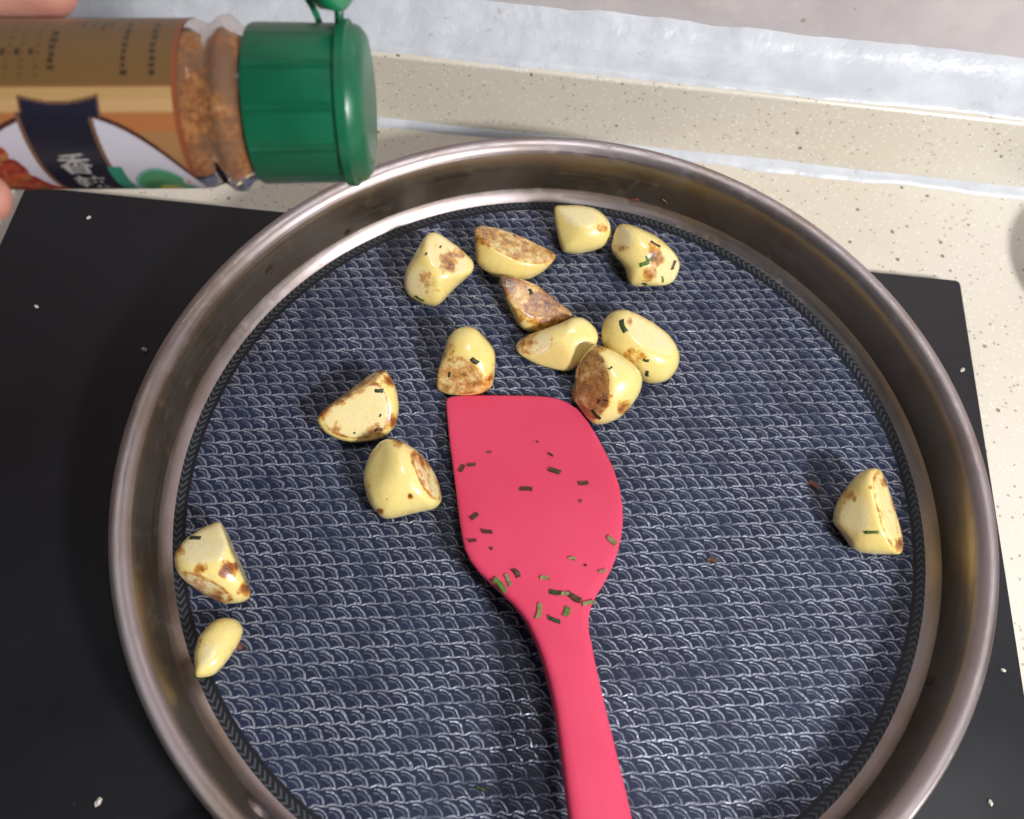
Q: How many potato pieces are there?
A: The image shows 14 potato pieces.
